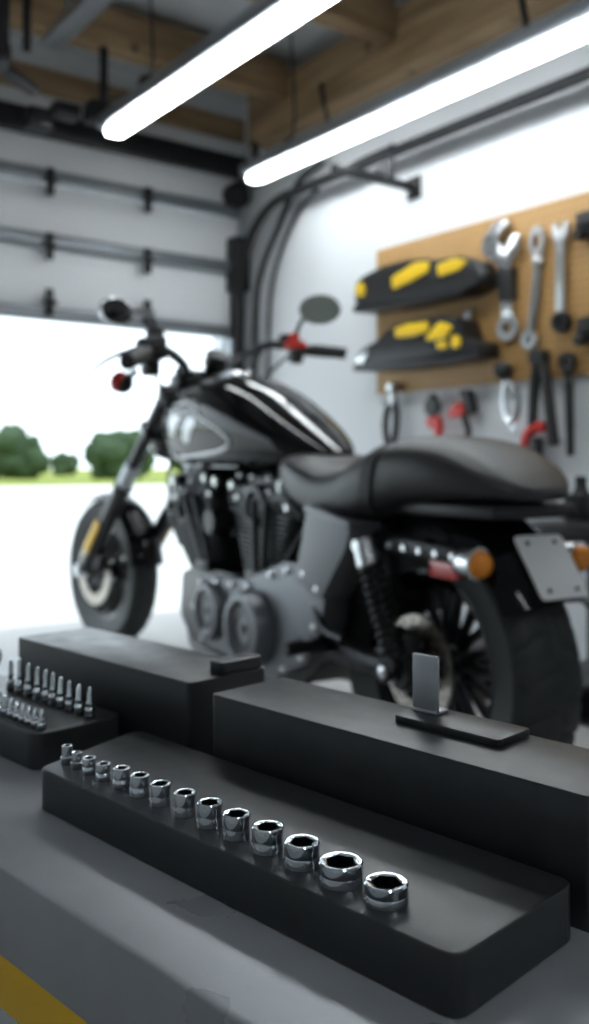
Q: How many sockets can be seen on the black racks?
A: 14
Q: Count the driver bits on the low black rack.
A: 18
